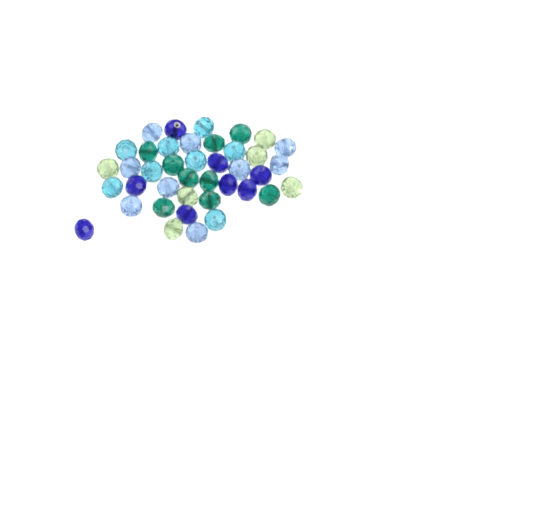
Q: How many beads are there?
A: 40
